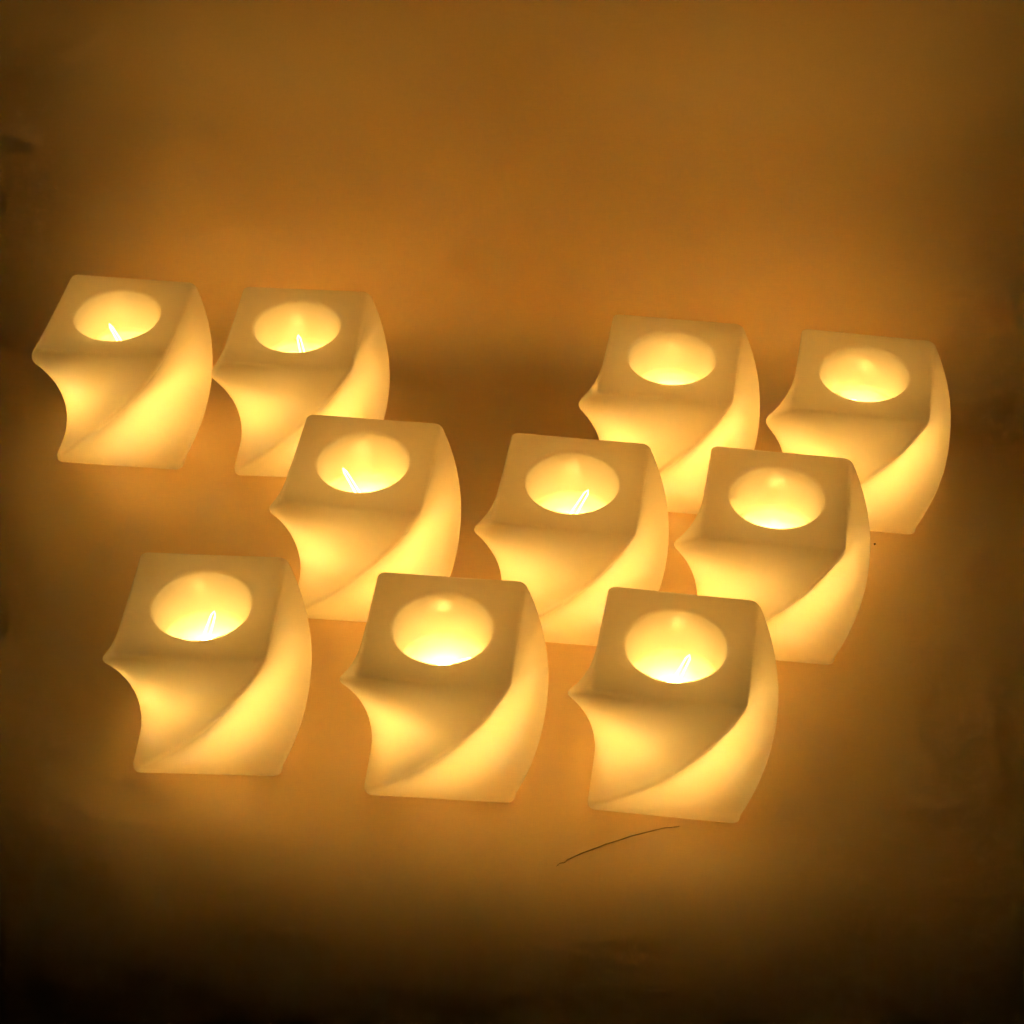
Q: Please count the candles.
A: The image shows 10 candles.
